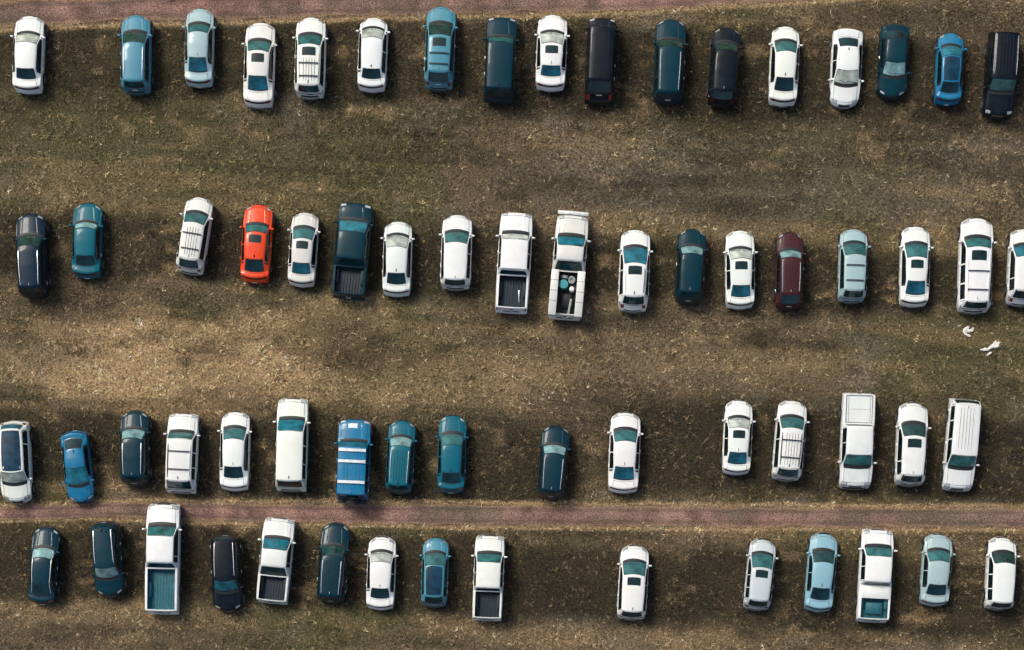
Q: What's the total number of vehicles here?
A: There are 66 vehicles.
